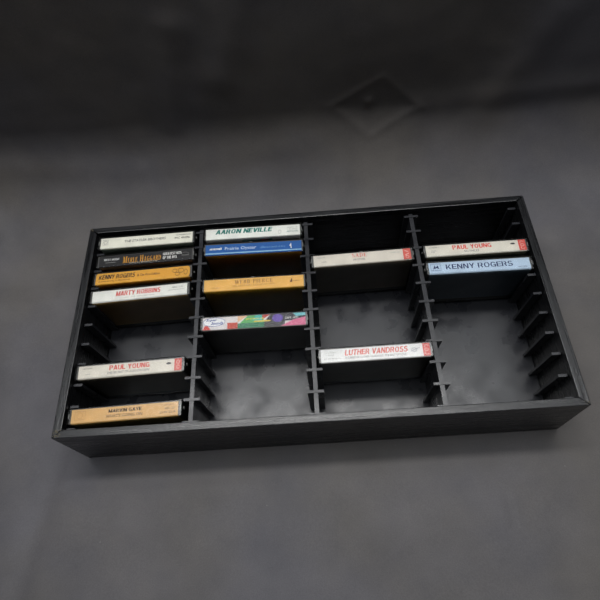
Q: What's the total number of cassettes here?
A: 14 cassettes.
